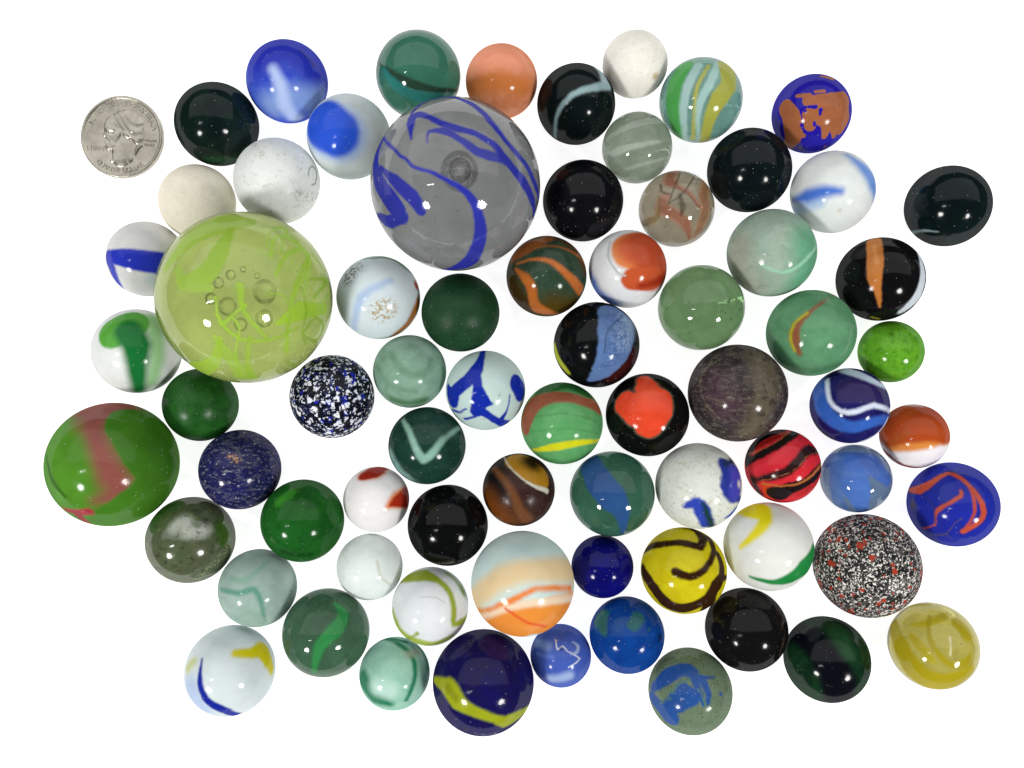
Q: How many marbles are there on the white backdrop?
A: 71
